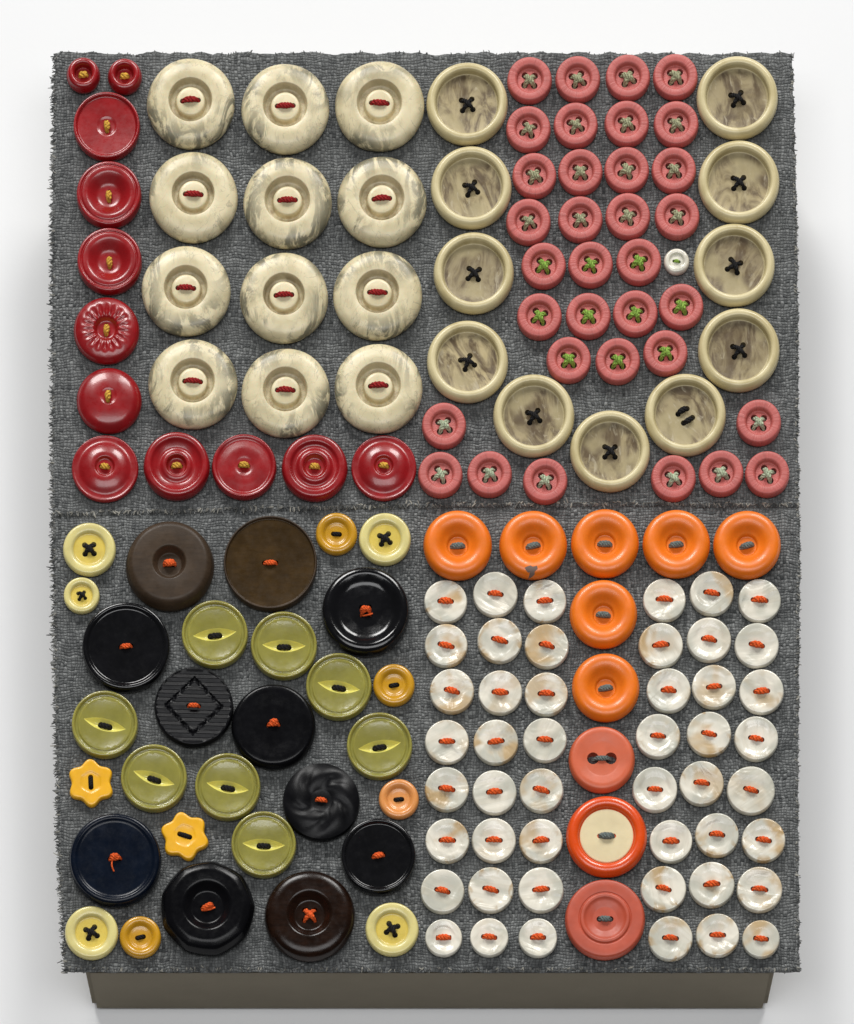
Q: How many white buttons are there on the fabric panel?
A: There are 49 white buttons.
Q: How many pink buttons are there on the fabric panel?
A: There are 34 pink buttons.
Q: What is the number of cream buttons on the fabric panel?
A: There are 12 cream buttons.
